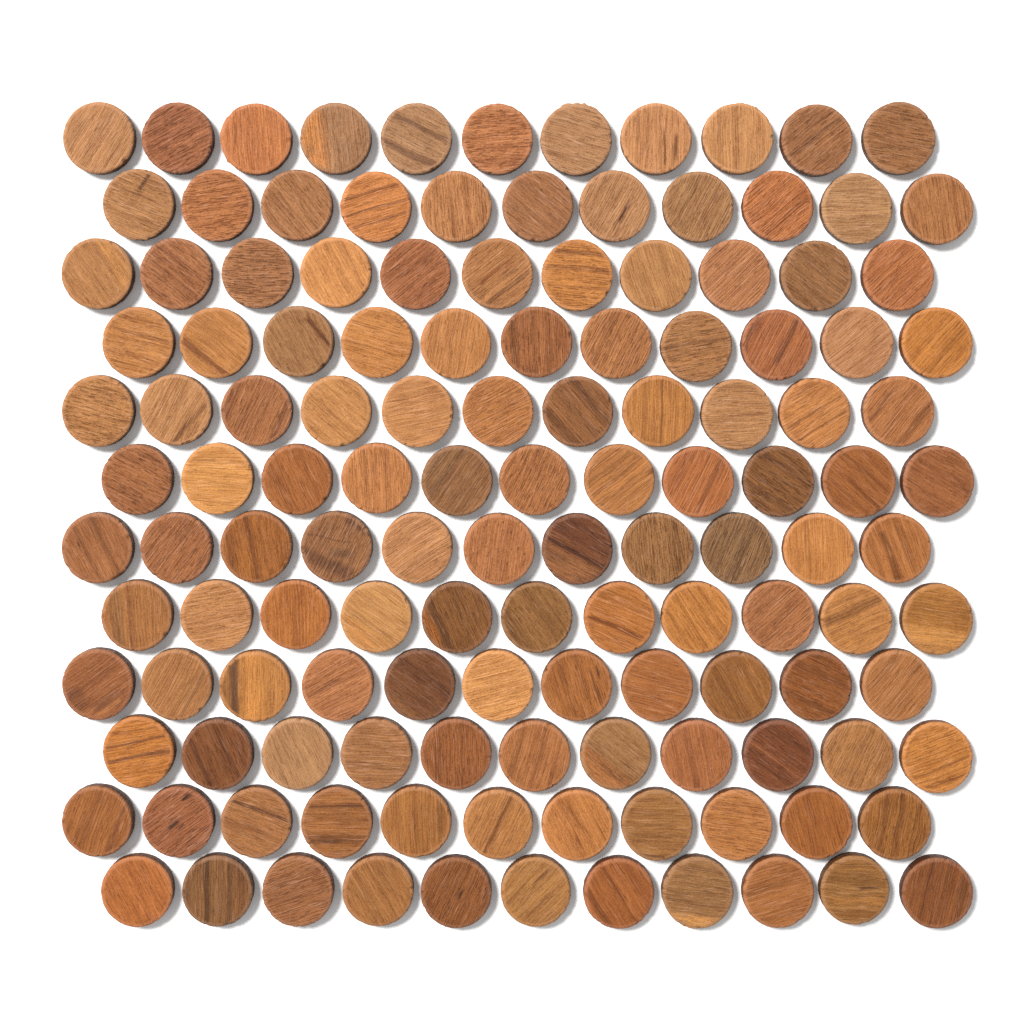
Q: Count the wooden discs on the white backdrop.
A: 132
